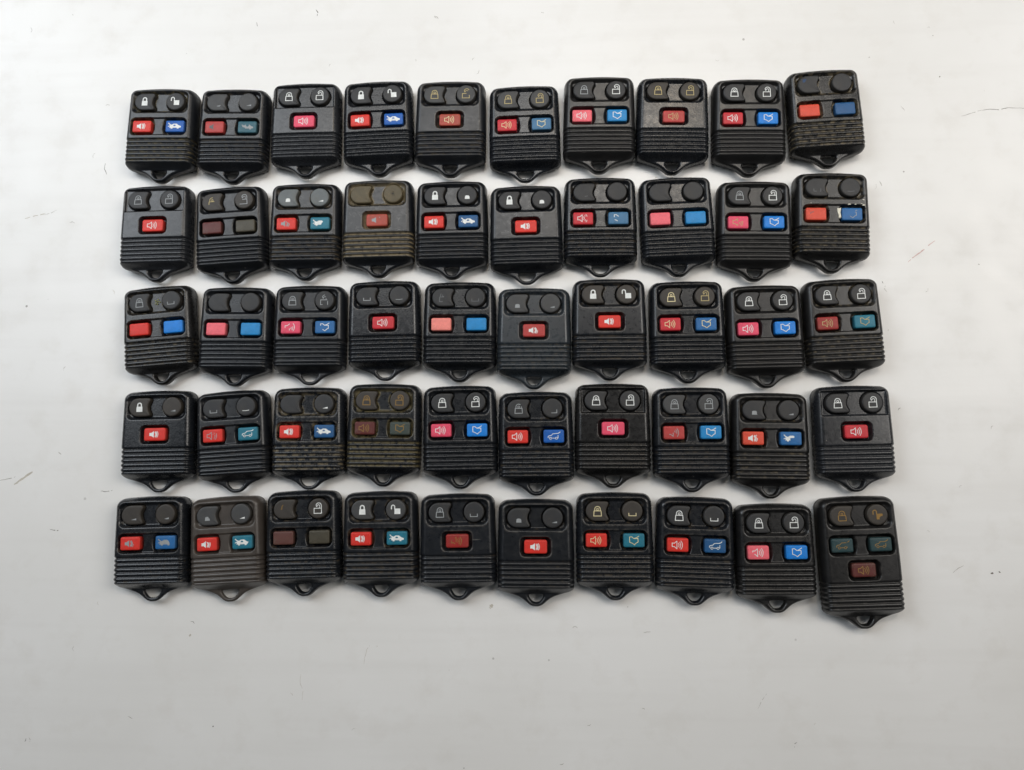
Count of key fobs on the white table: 50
